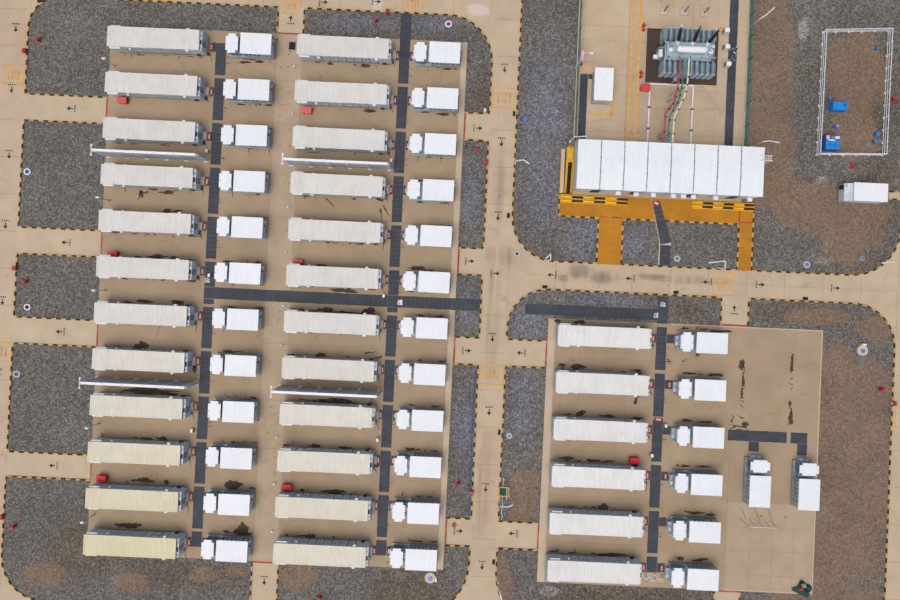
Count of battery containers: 30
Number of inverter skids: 32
